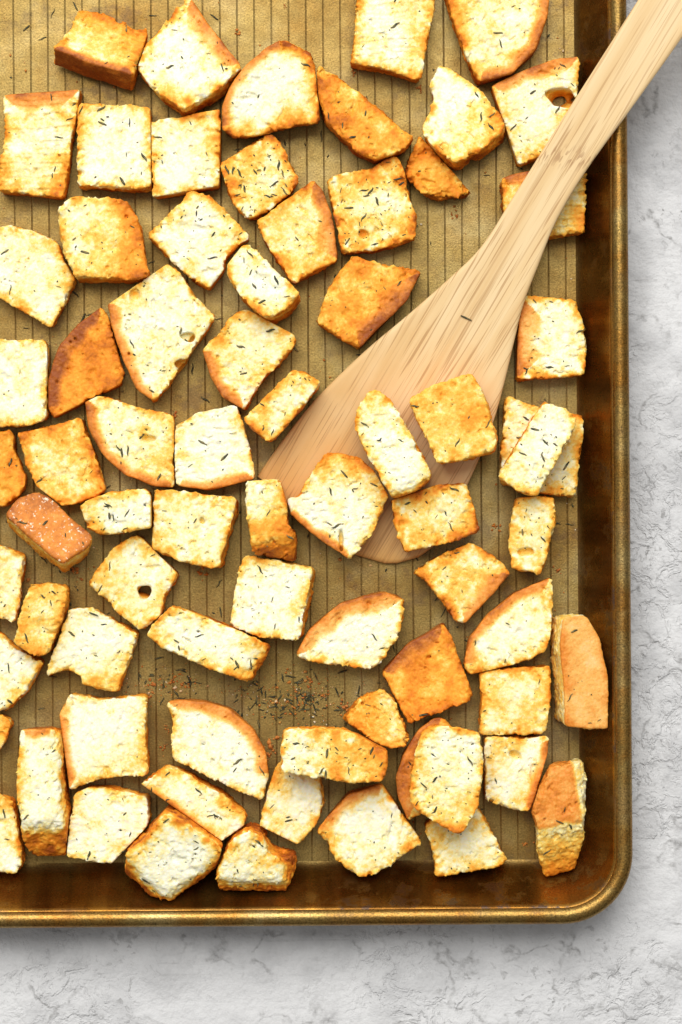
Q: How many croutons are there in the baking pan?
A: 73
